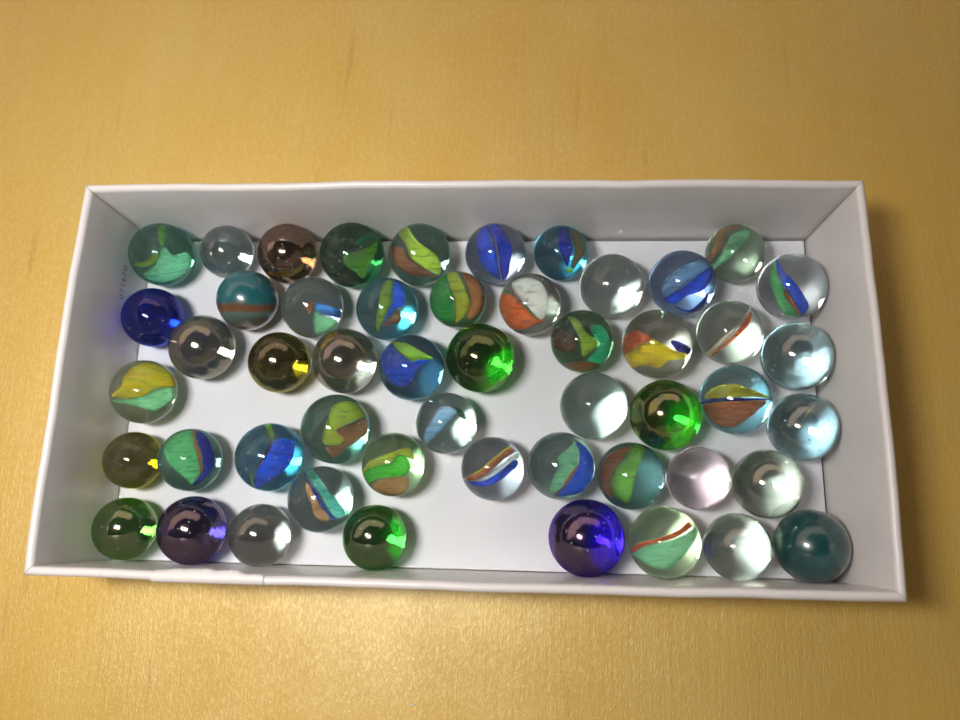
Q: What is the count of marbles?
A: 51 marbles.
